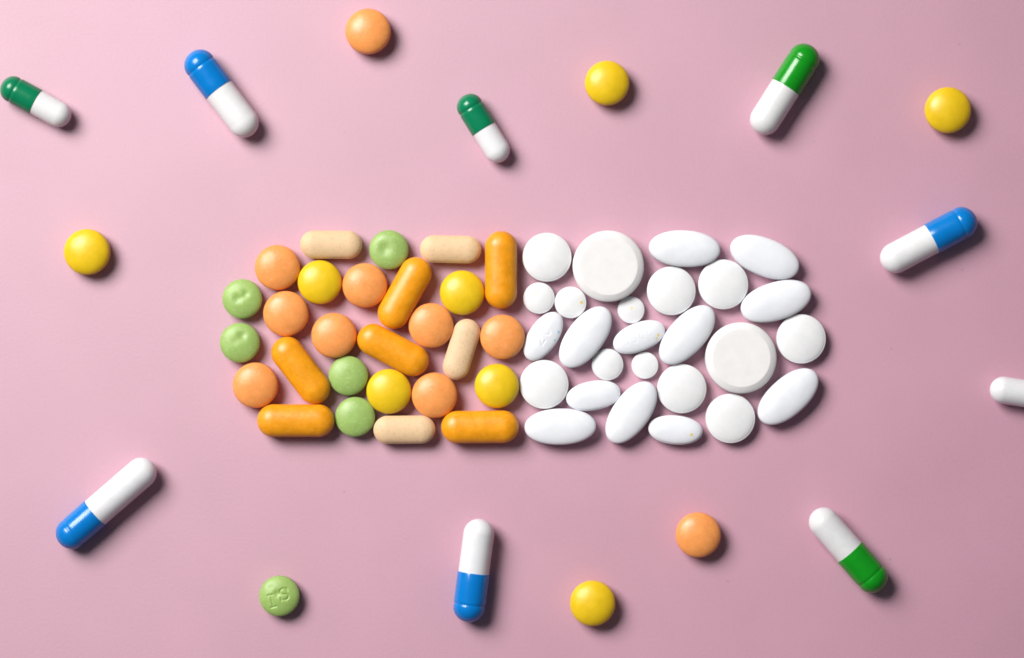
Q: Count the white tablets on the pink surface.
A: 26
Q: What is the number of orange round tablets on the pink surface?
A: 10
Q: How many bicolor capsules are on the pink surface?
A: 9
